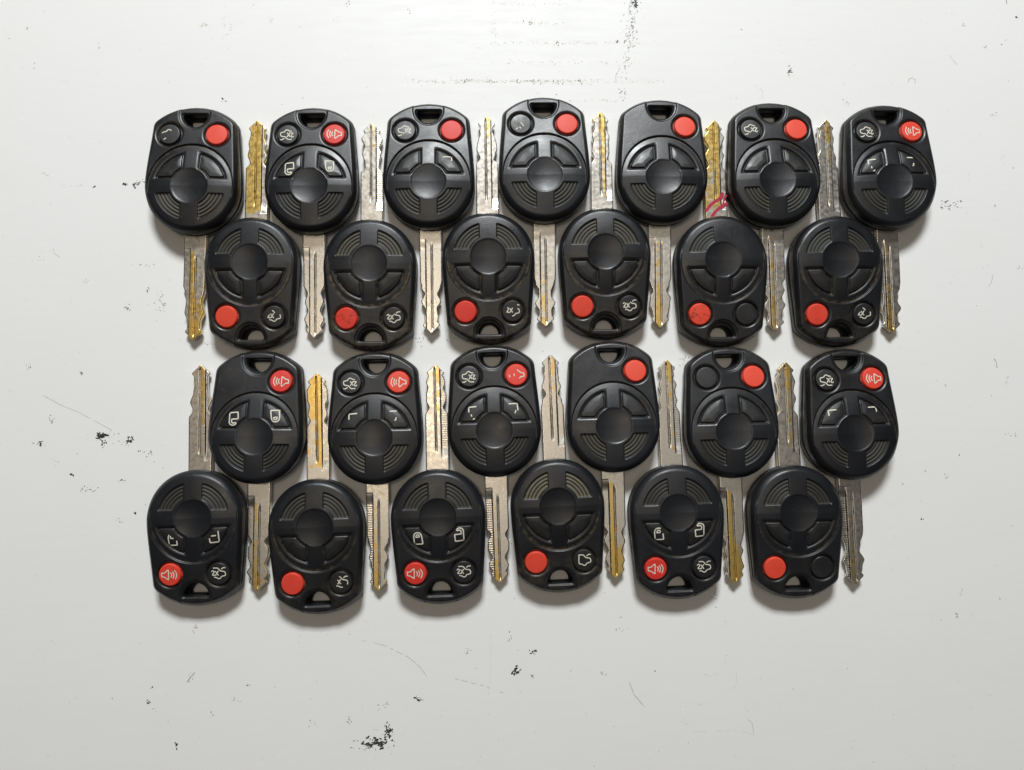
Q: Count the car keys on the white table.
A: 25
